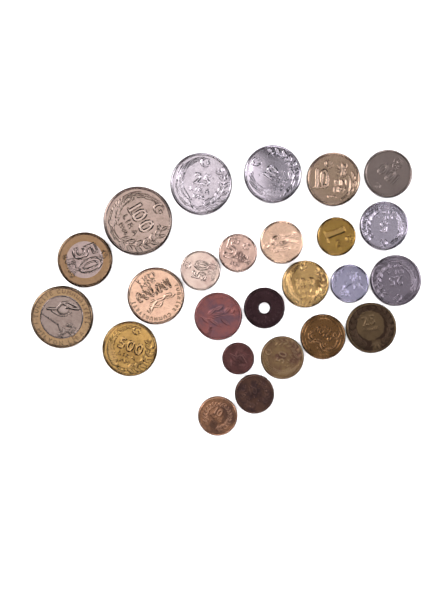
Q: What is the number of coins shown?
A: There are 25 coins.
